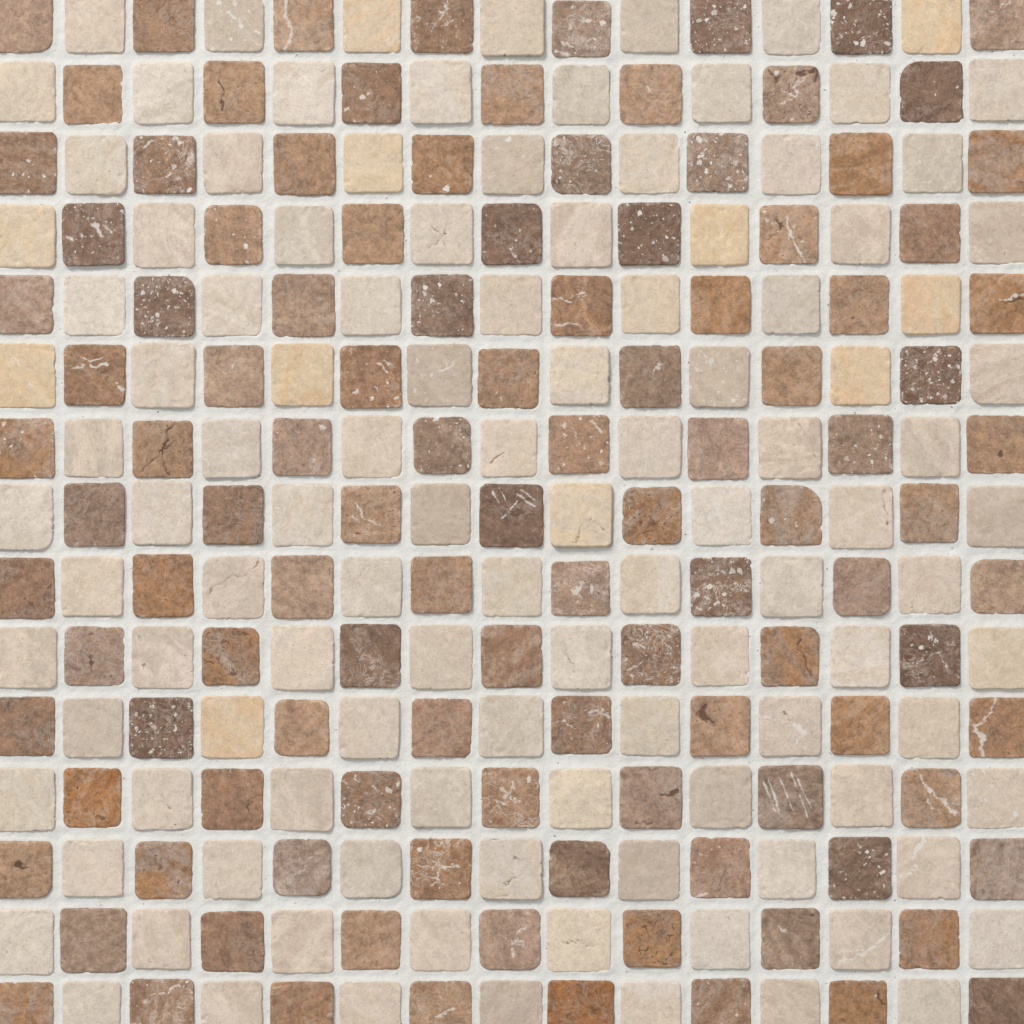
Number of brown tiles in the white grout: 113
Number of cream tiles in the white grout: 112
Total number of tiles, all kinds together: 225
